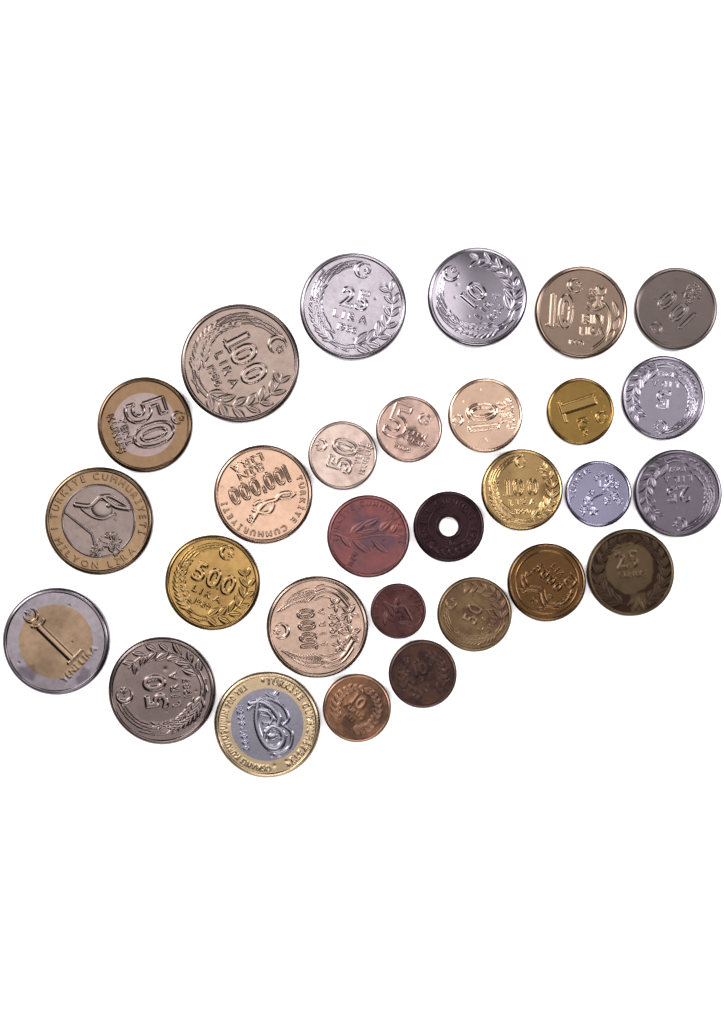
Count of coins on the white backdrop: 29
